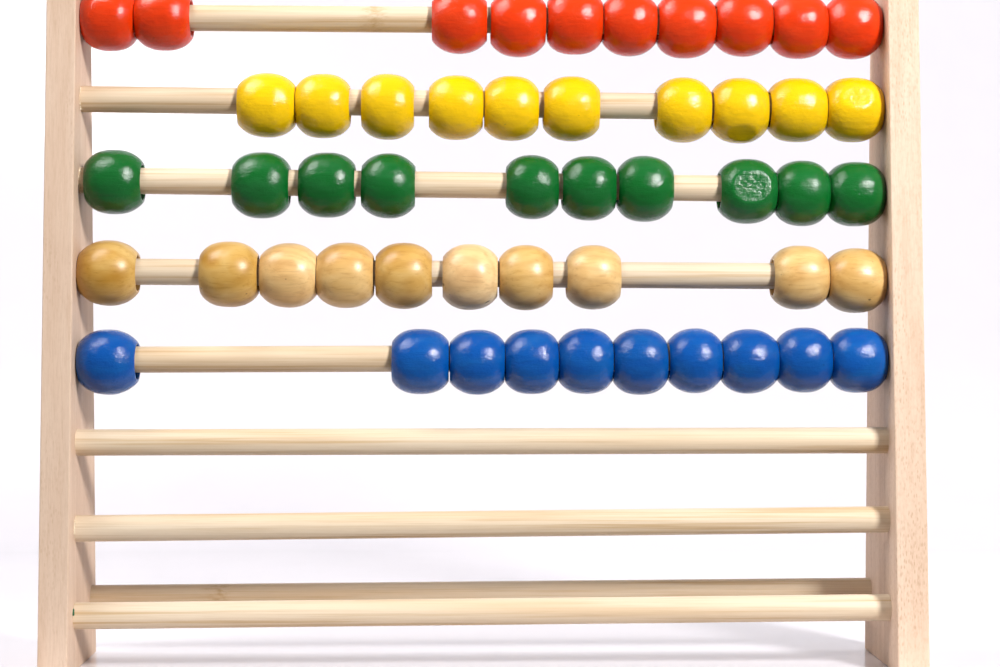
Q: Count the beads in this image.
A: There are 50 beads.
